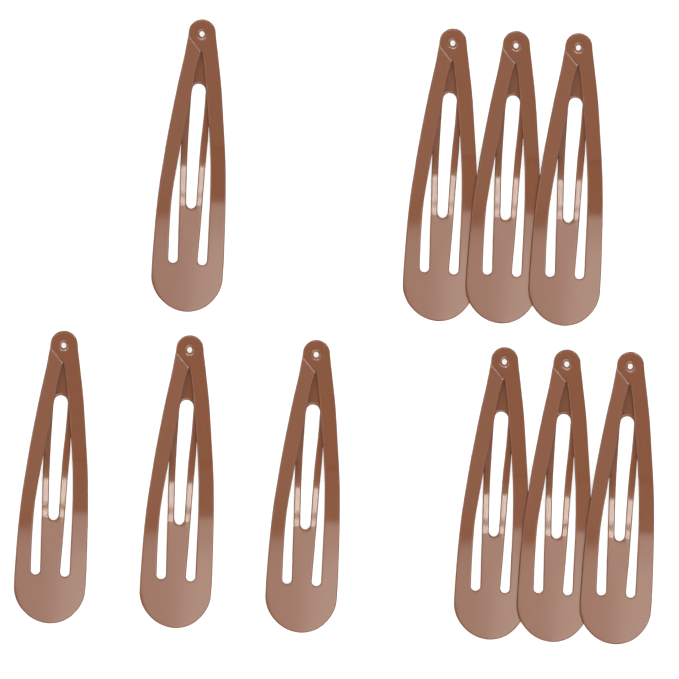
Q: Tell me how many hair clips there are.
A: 10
